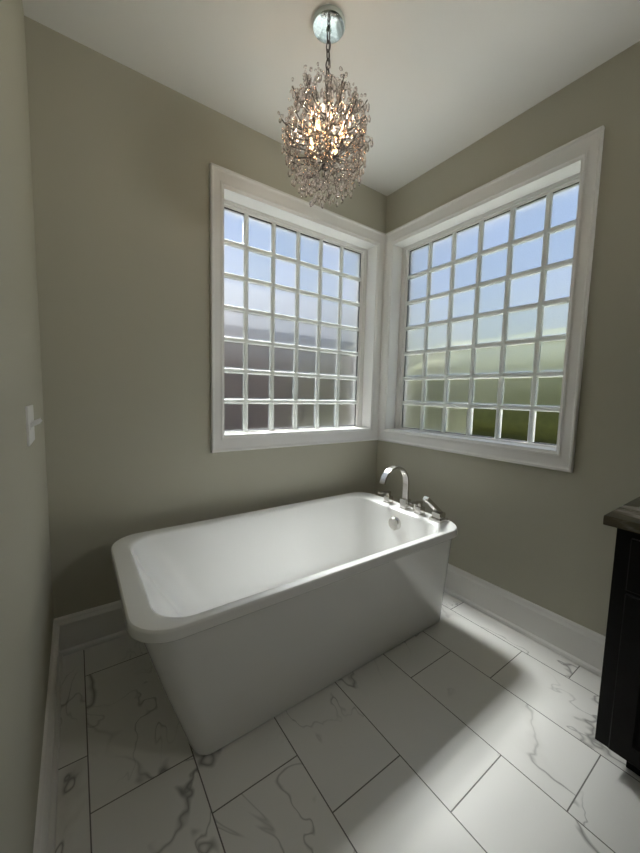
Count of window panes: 81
